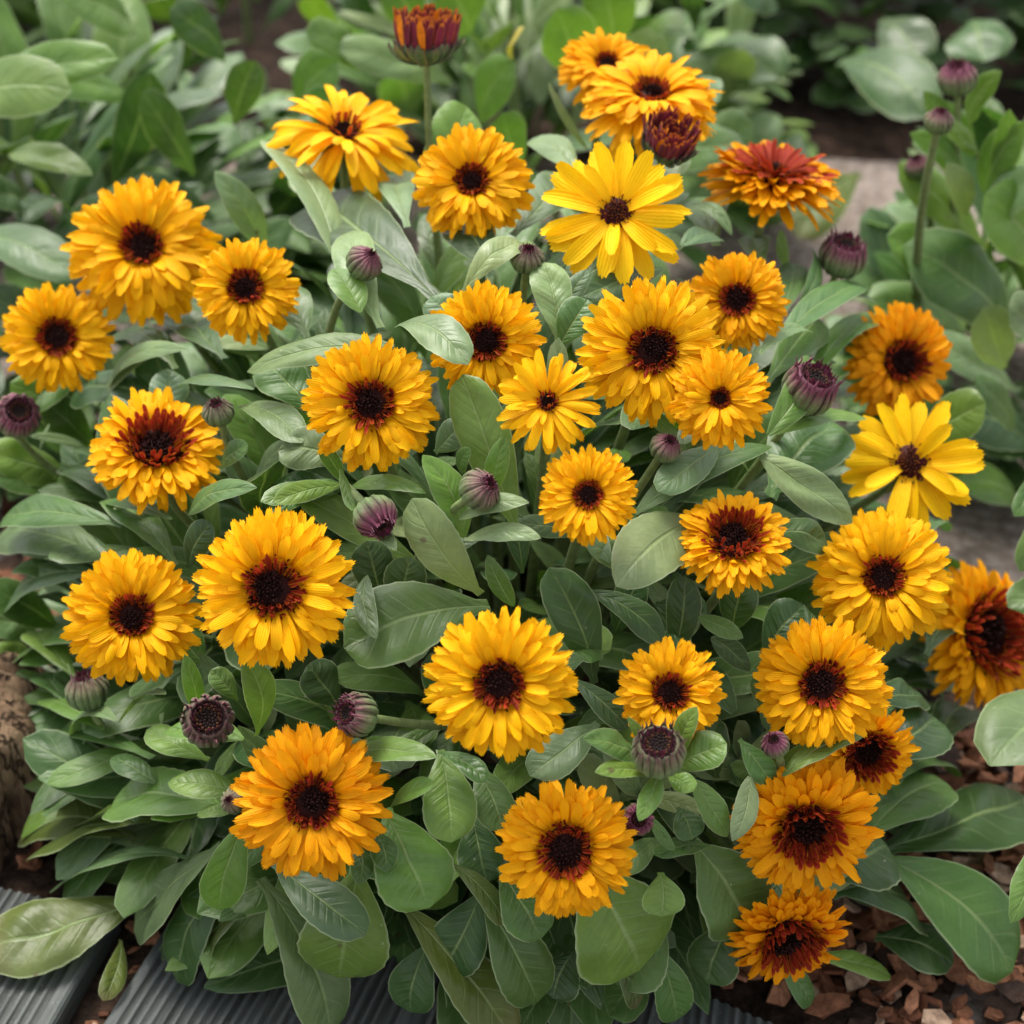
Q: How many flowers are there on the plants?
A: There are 32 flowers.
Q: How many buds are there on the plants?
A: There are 21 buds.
